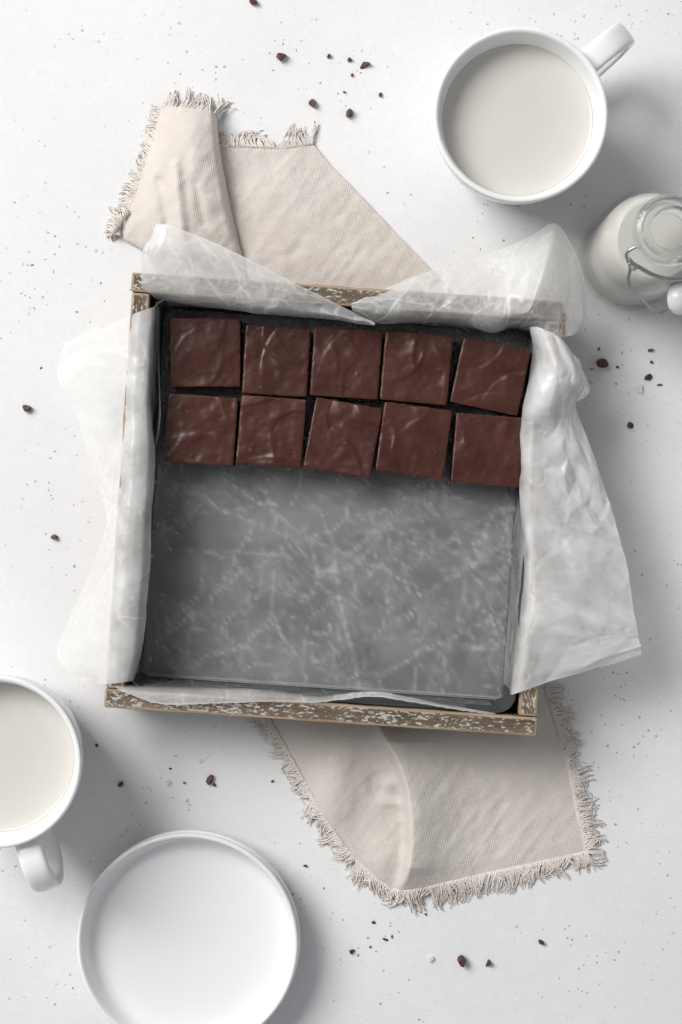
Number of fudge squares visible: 10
